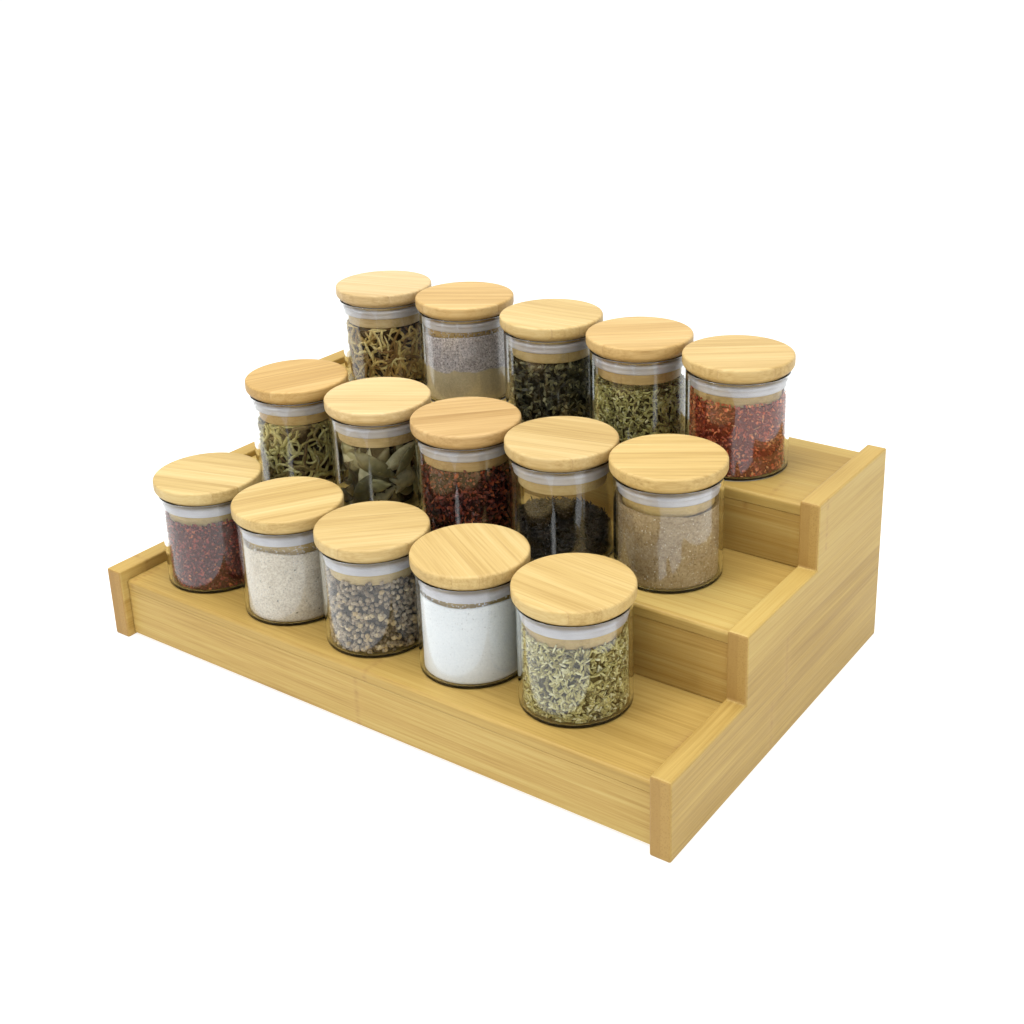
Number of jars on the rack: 15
